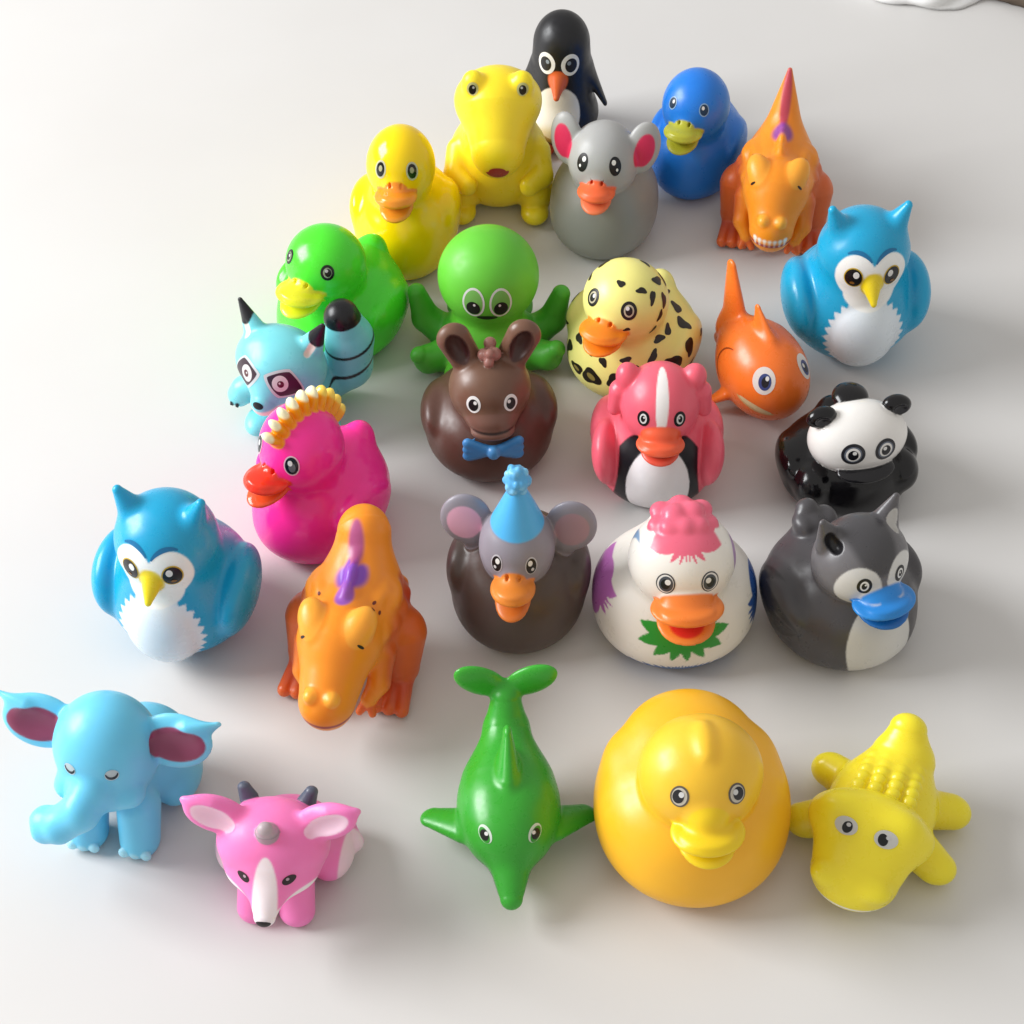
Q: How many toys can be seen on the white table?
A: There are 26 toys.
